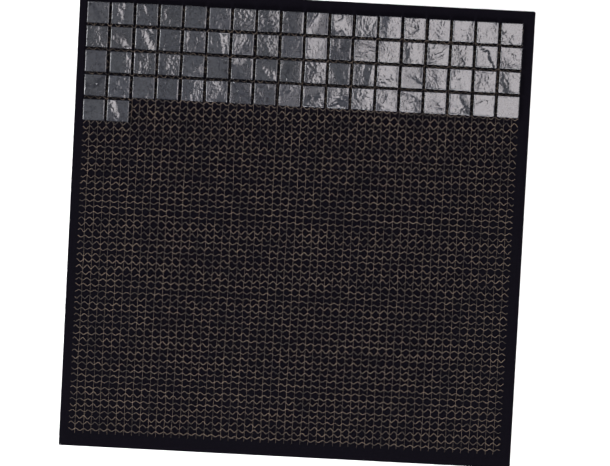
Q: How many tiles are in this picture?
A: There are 74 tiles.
